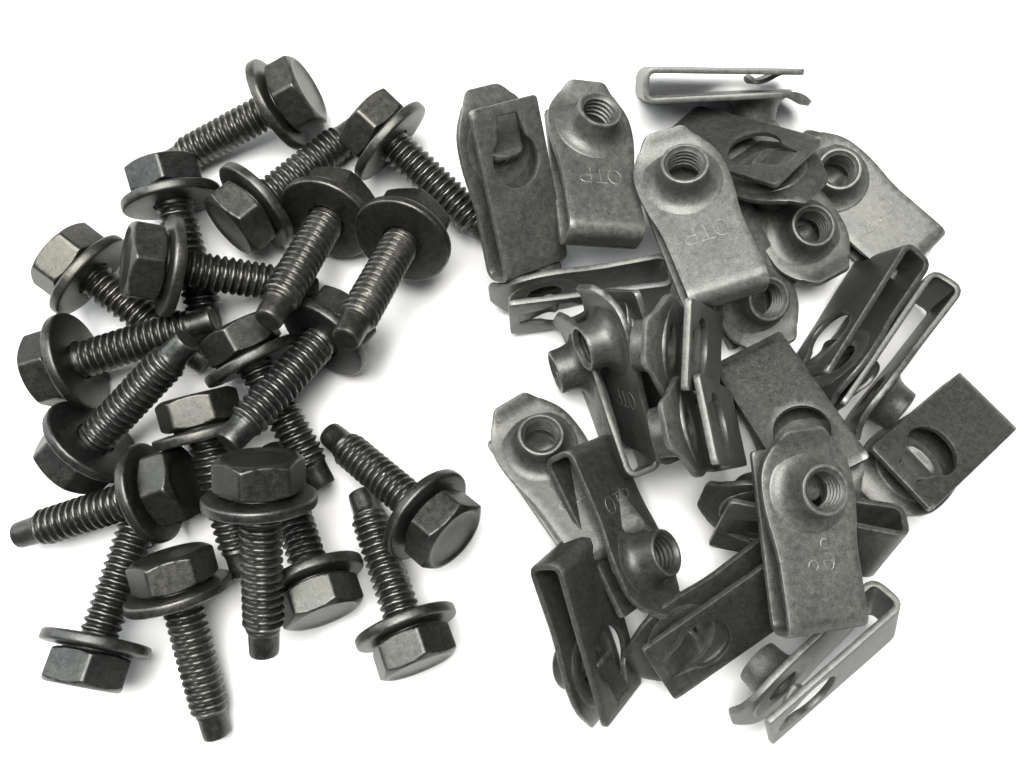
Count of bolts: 20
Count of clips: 24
